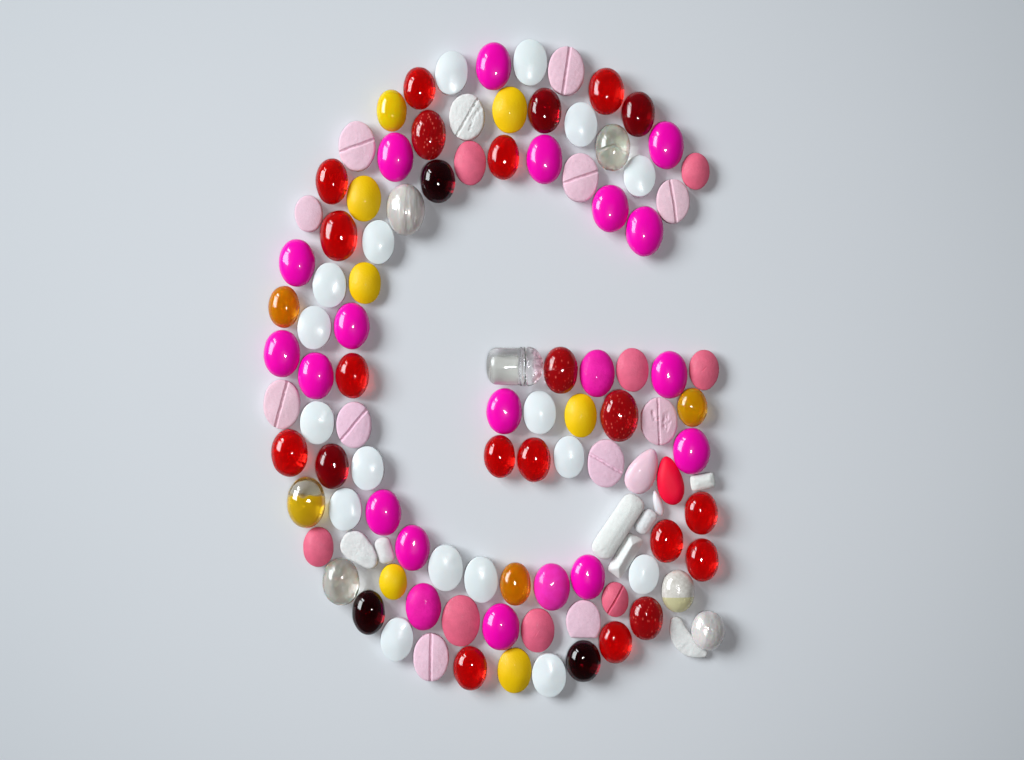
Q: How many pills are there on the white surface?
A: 108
